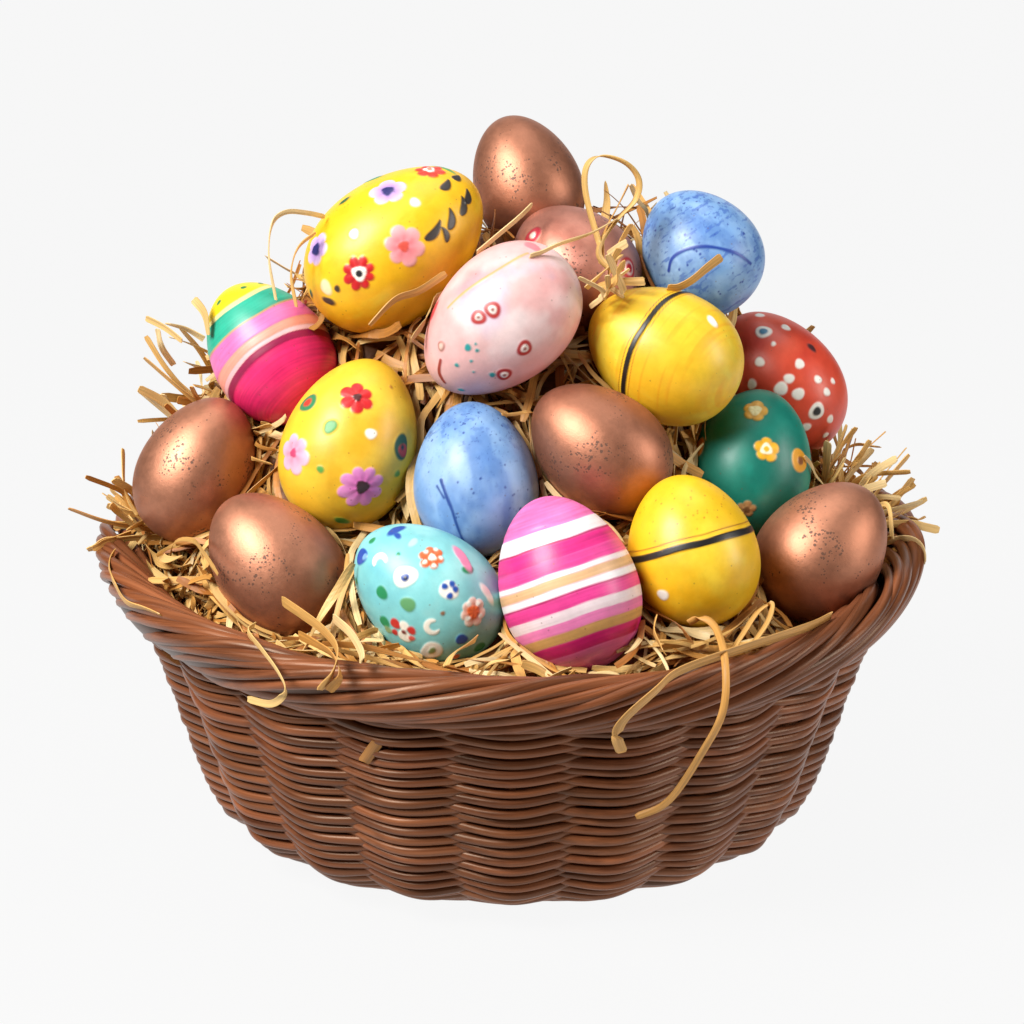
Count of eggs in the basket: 18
